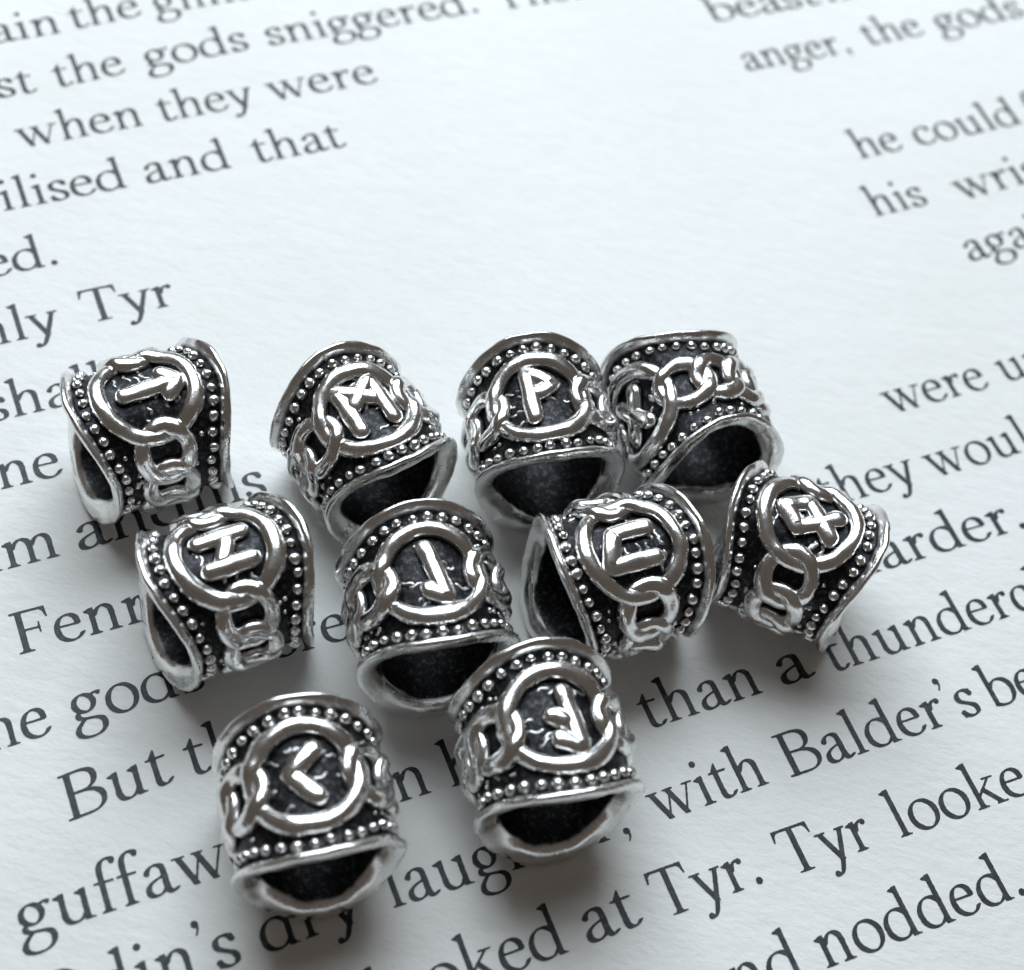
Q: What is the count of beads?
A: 10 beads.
